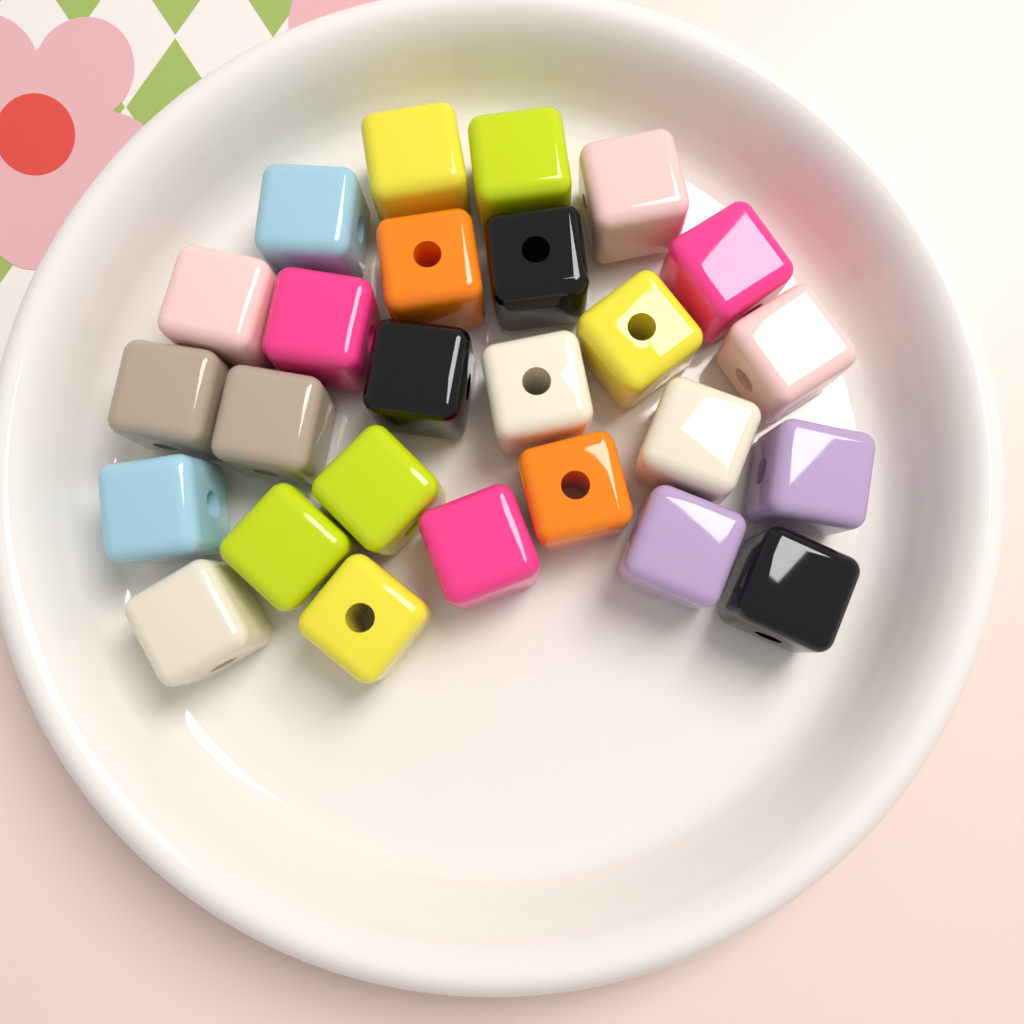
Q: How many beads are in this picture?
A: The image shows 26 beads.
